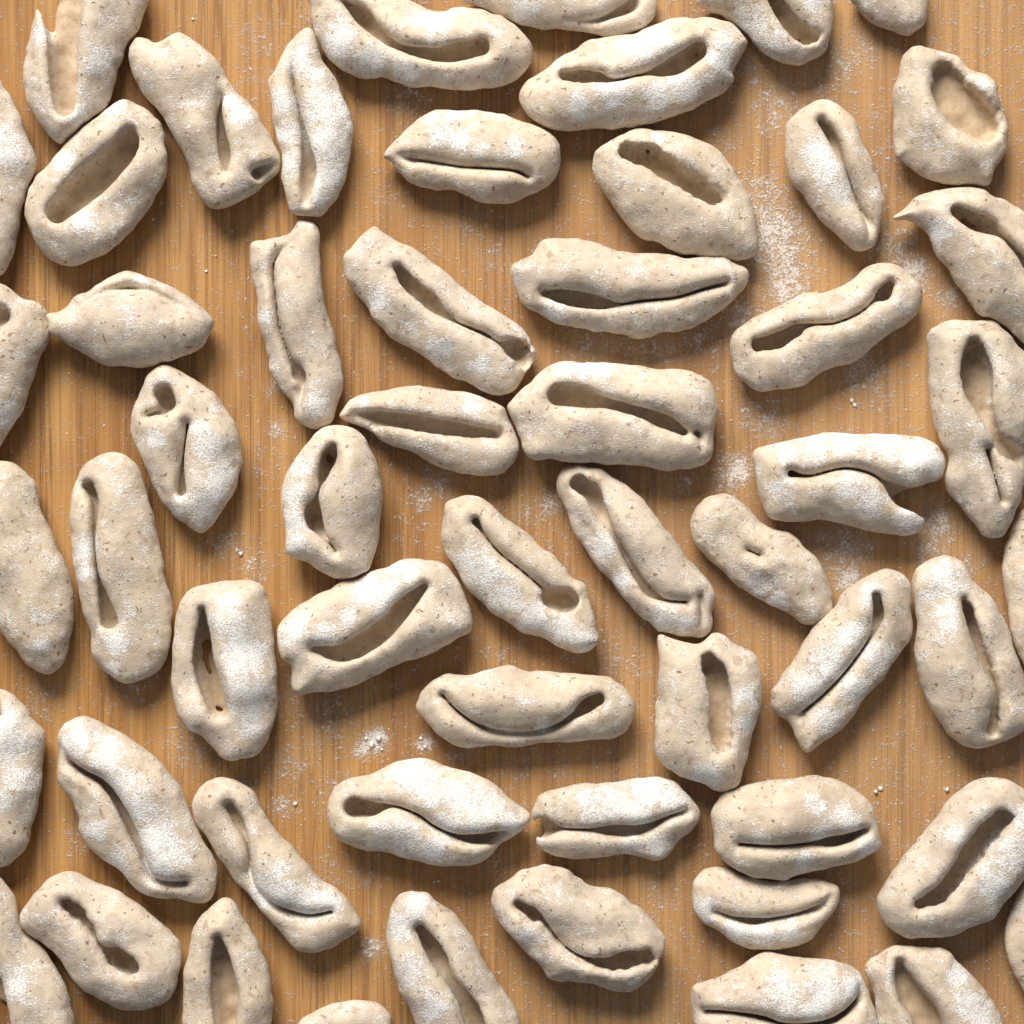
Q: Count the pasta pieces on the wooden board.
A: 56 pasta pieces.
